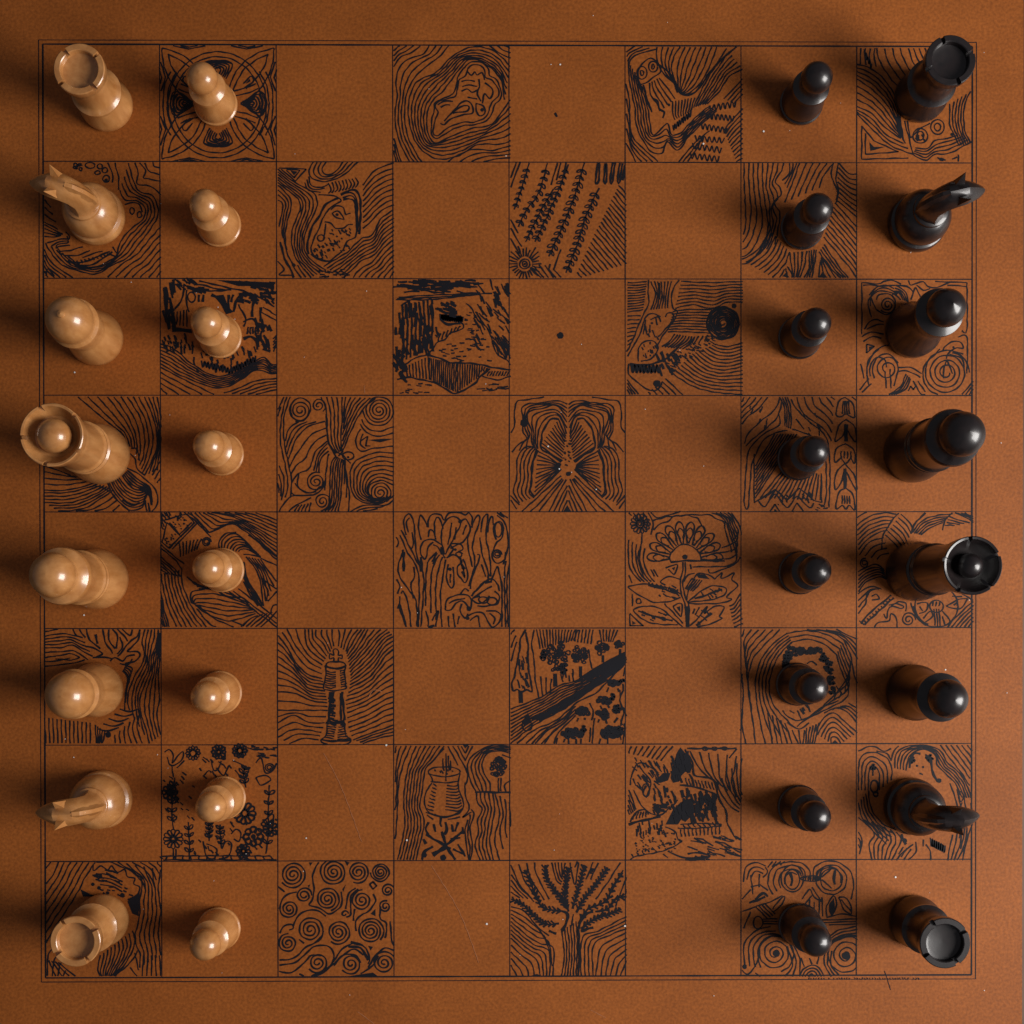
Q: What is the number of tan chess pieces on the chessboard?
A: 16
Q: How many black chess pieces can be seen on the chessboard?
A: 16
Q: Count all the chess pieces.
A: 32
